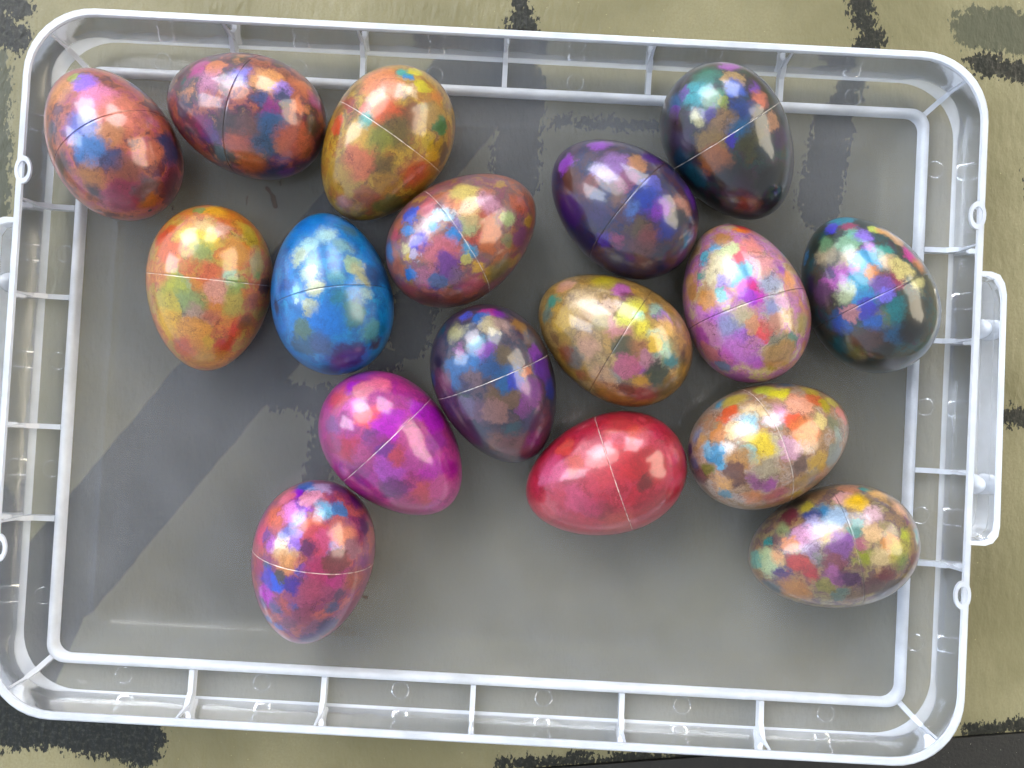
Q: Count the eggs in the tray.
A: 17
